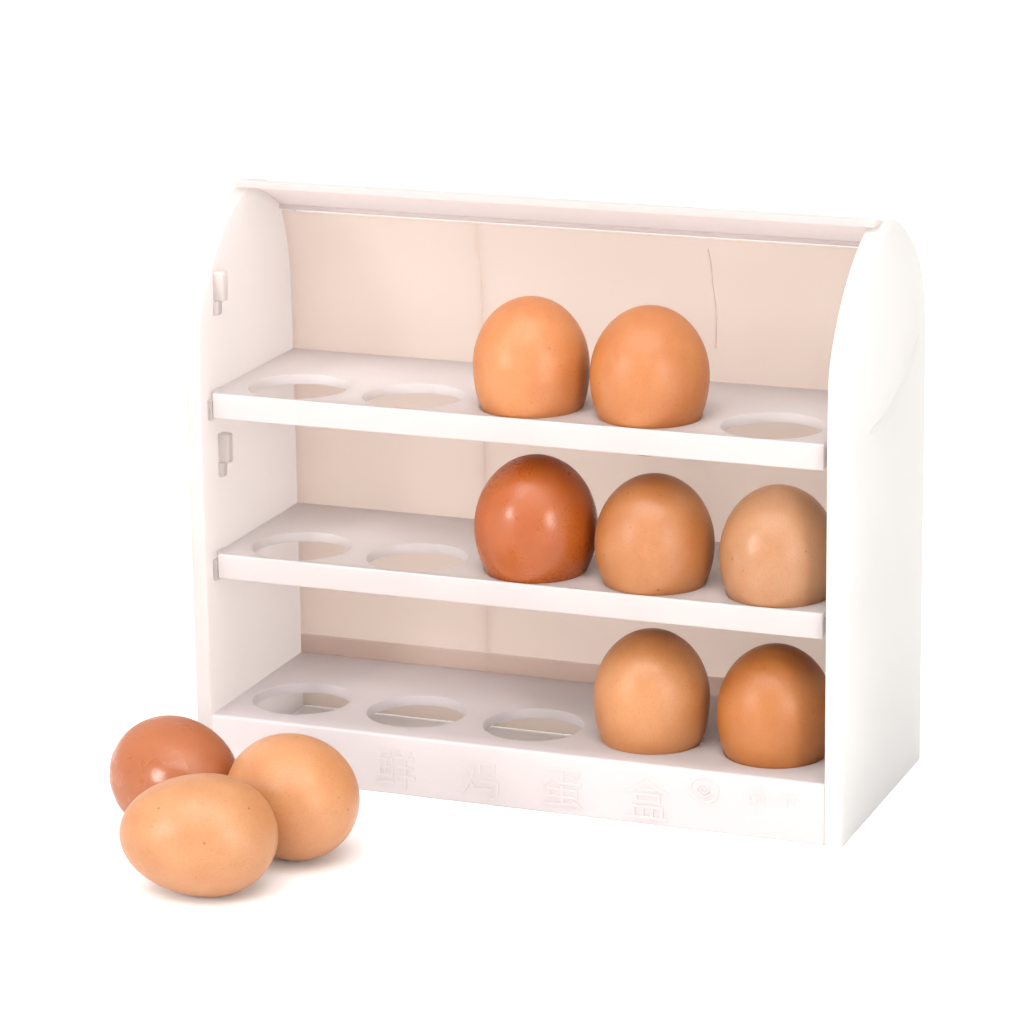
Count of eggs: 10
